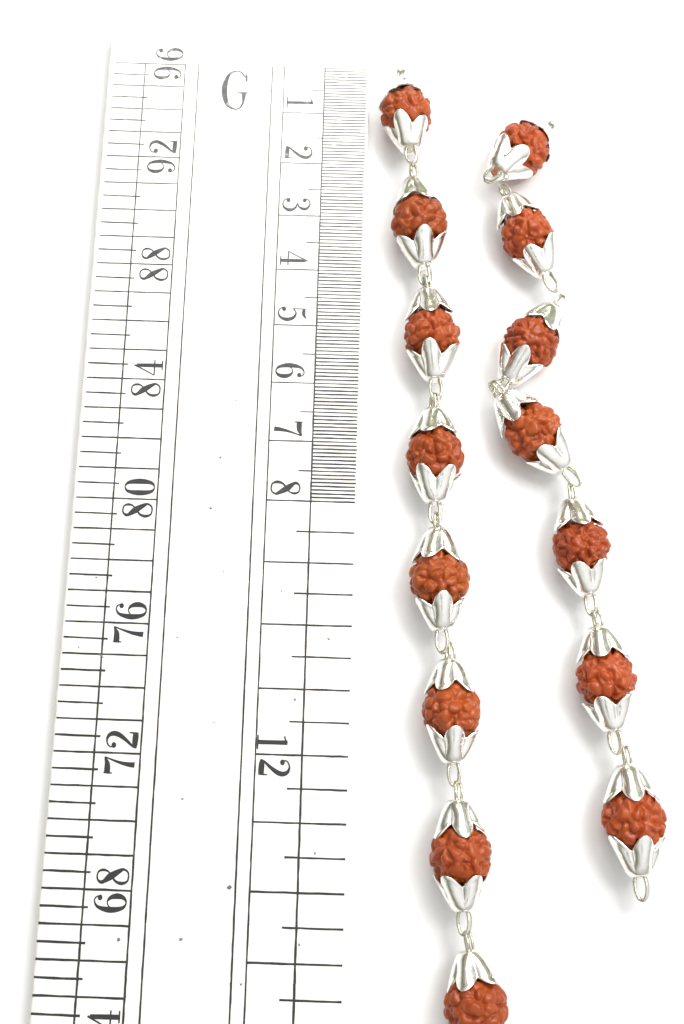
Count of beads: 15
